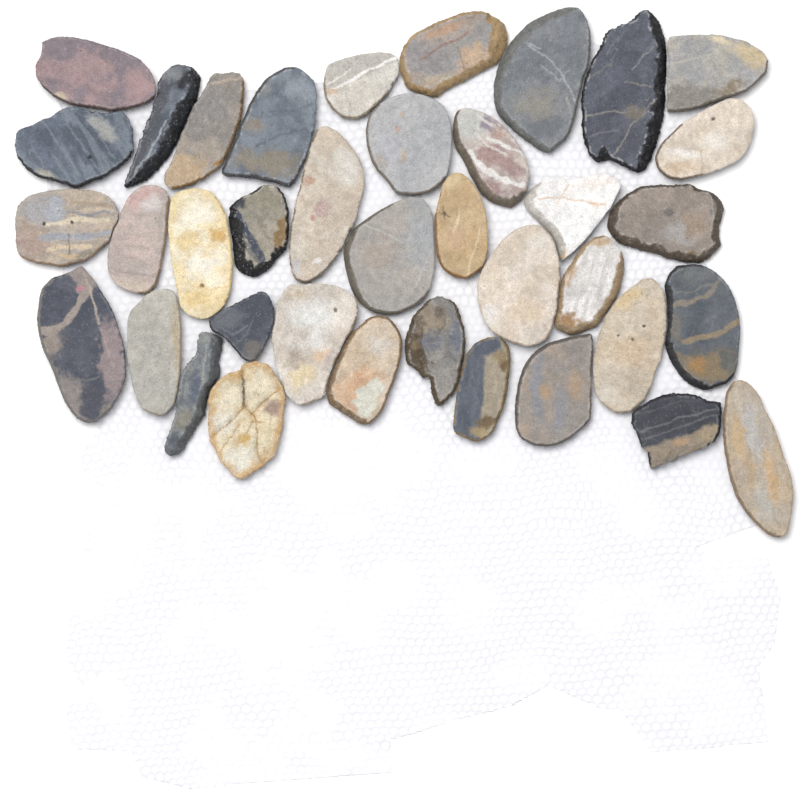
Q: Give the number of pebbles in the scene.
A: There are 38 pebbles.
